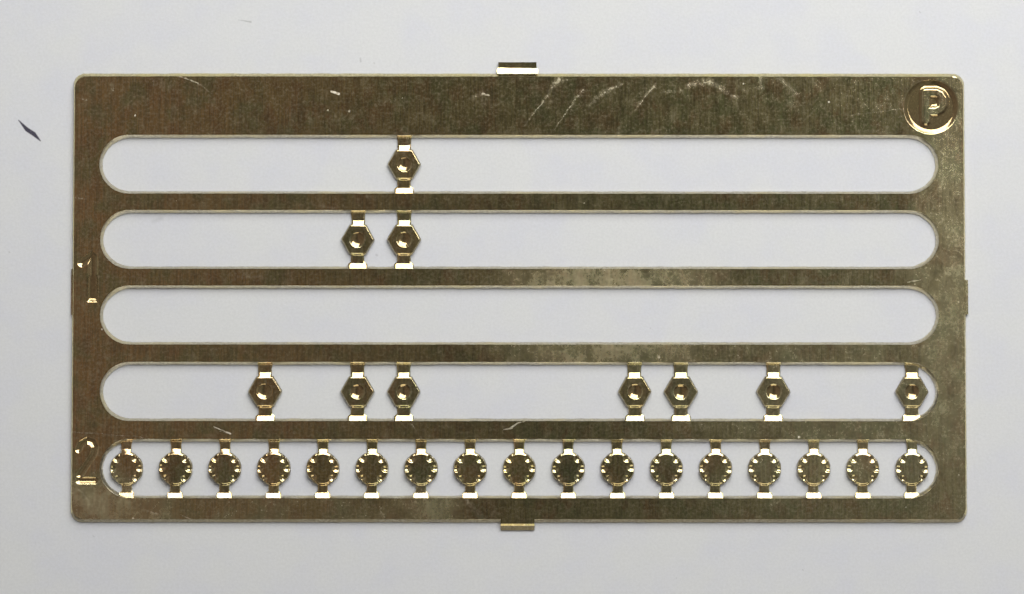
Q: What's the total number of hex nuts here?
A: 10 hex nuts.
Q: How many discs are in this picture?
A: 17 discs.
